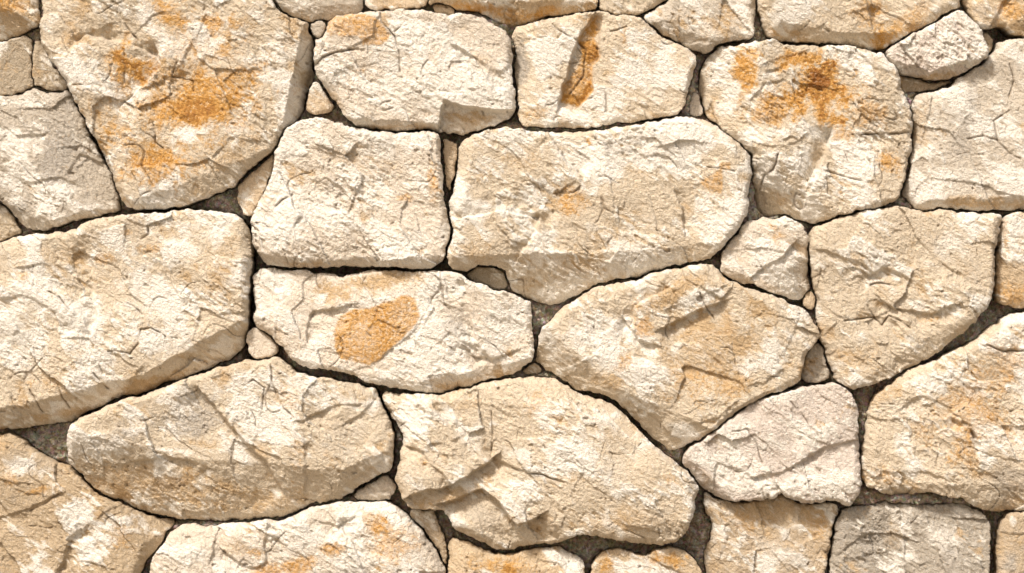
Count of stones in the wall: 52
